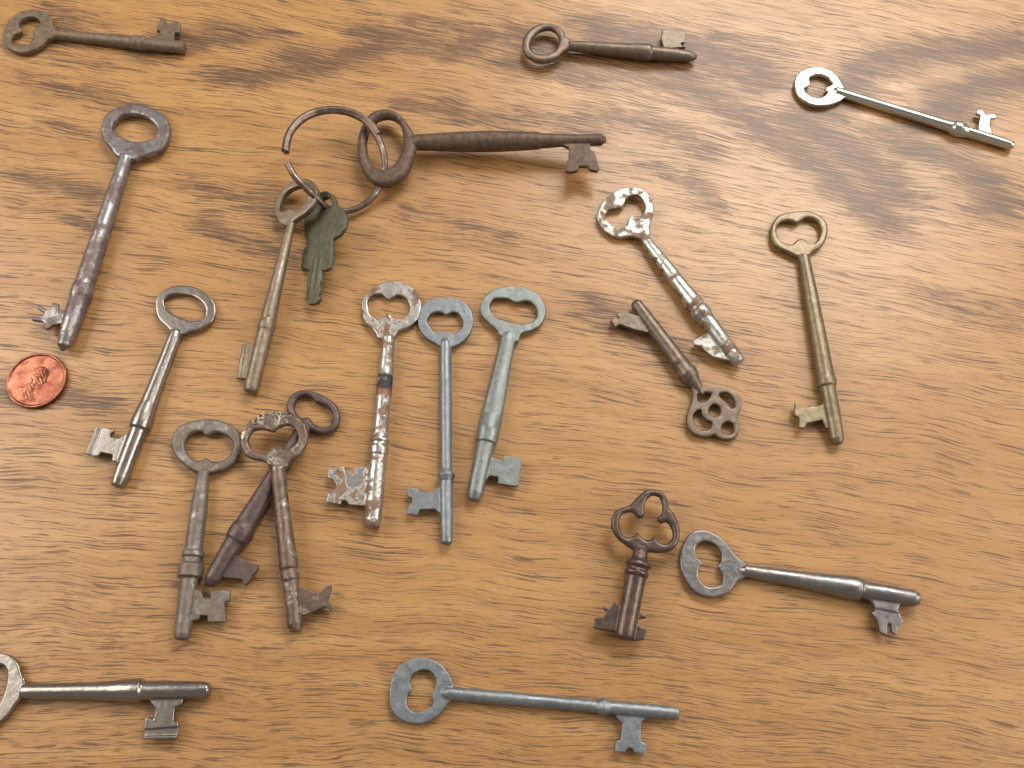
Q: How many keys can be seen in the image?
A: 21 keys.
